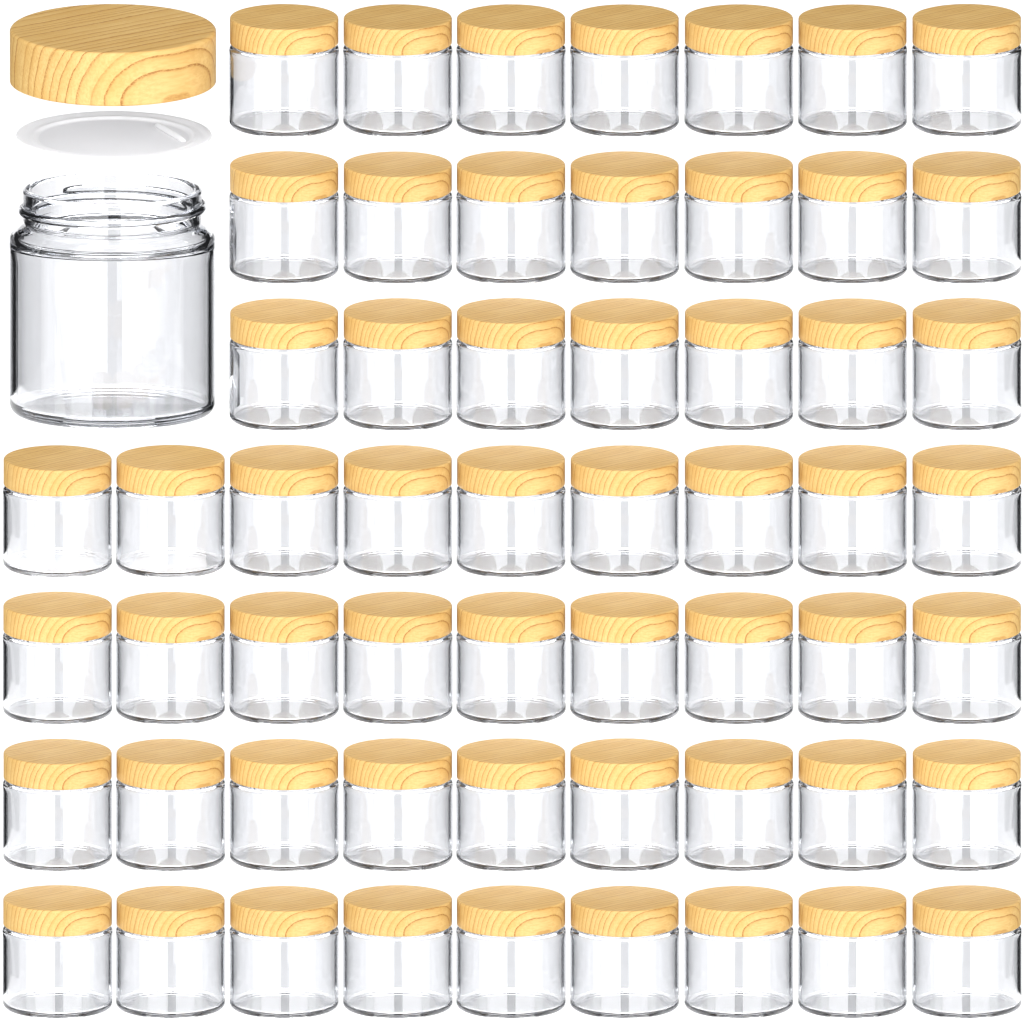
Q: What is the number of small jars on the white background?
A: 57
